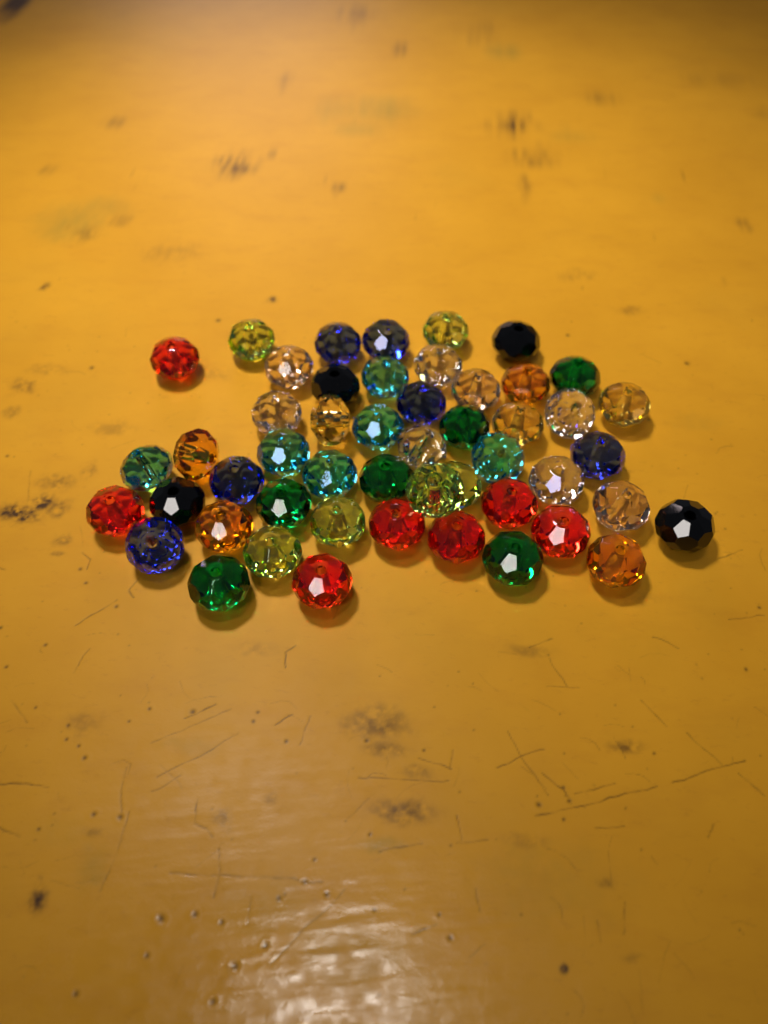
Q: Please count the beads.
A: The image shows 50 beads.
